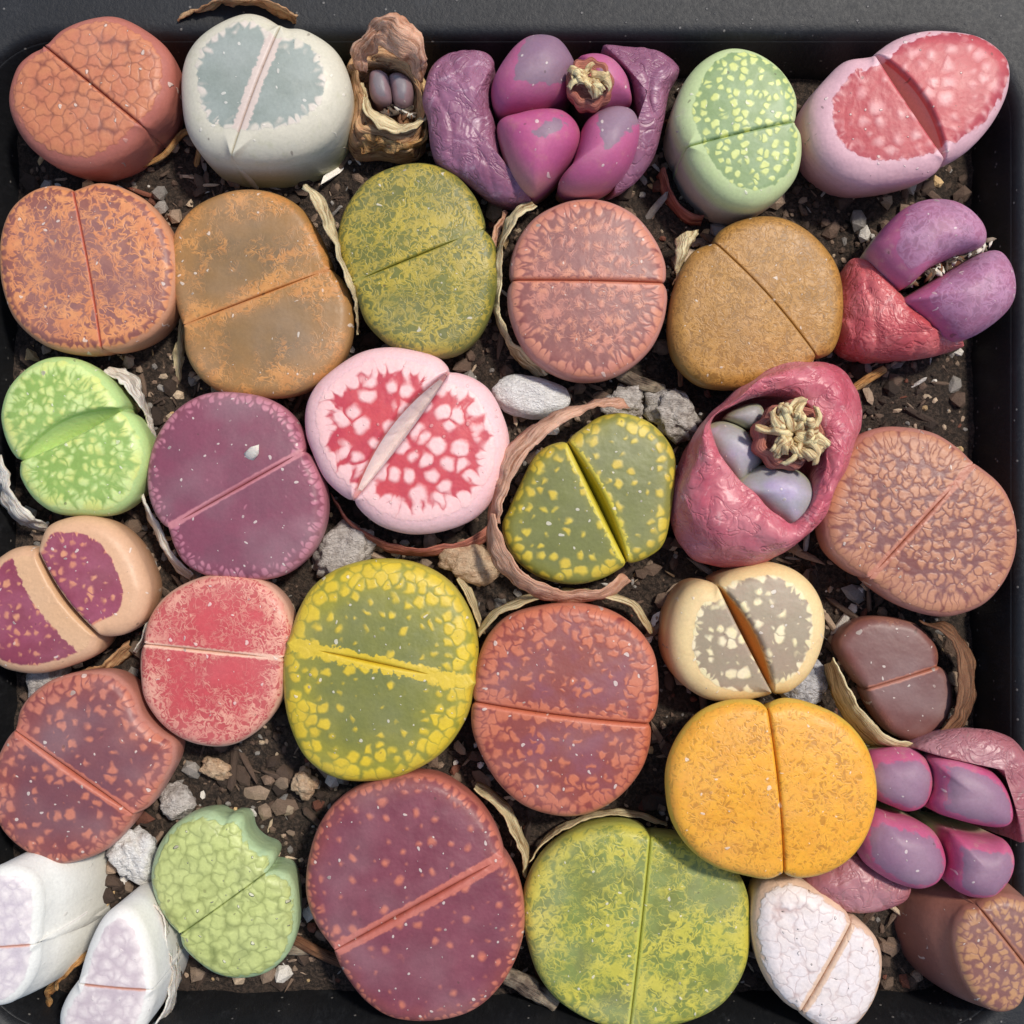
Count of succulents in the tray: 34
